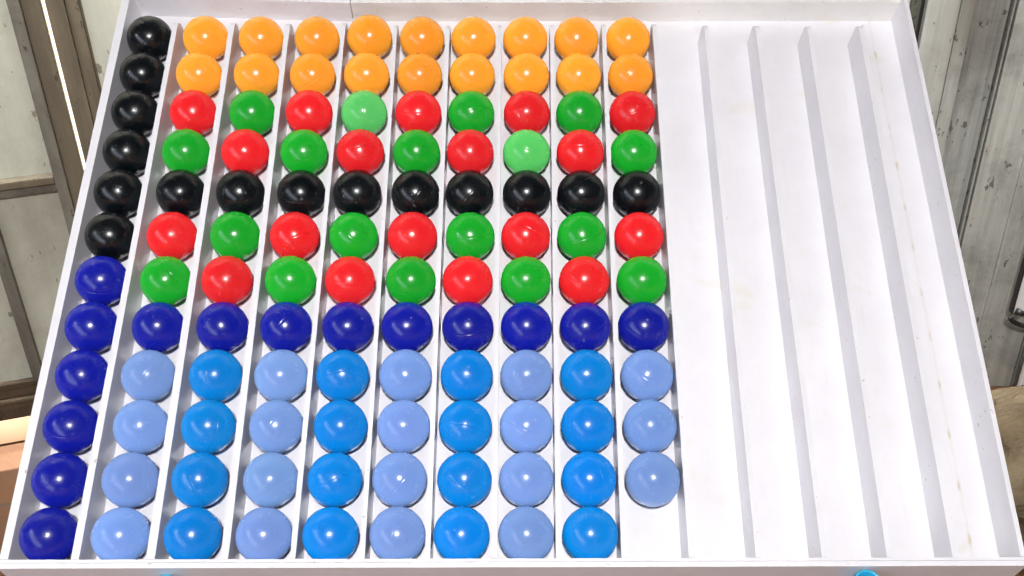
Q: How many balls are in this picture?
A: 119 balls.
